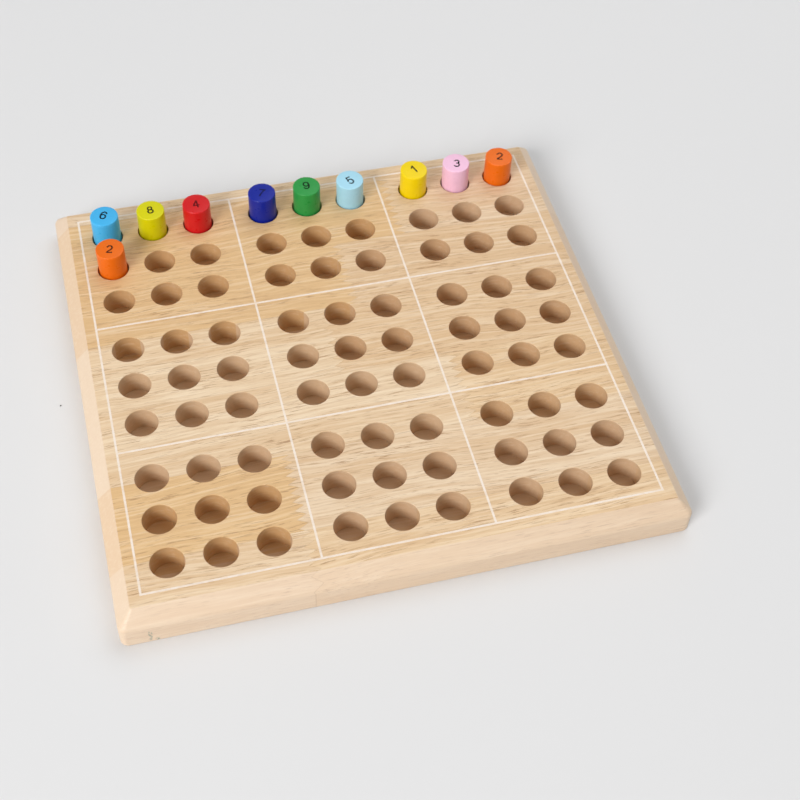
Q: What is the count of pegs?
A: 10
